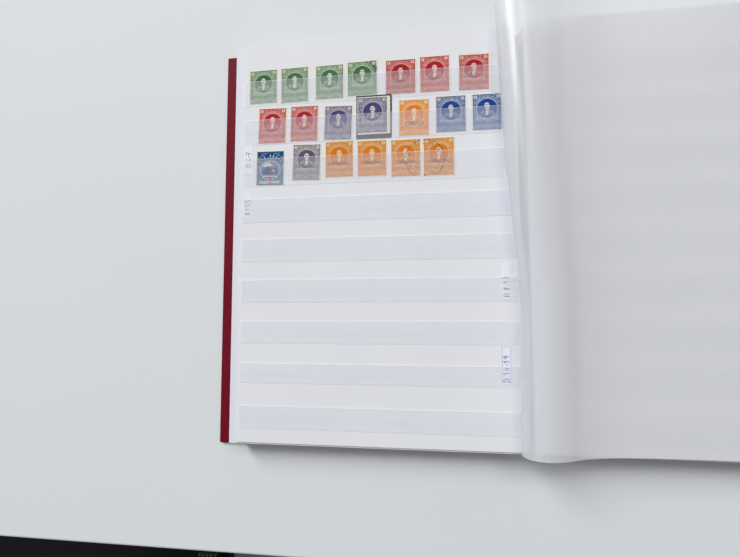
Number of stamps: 20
